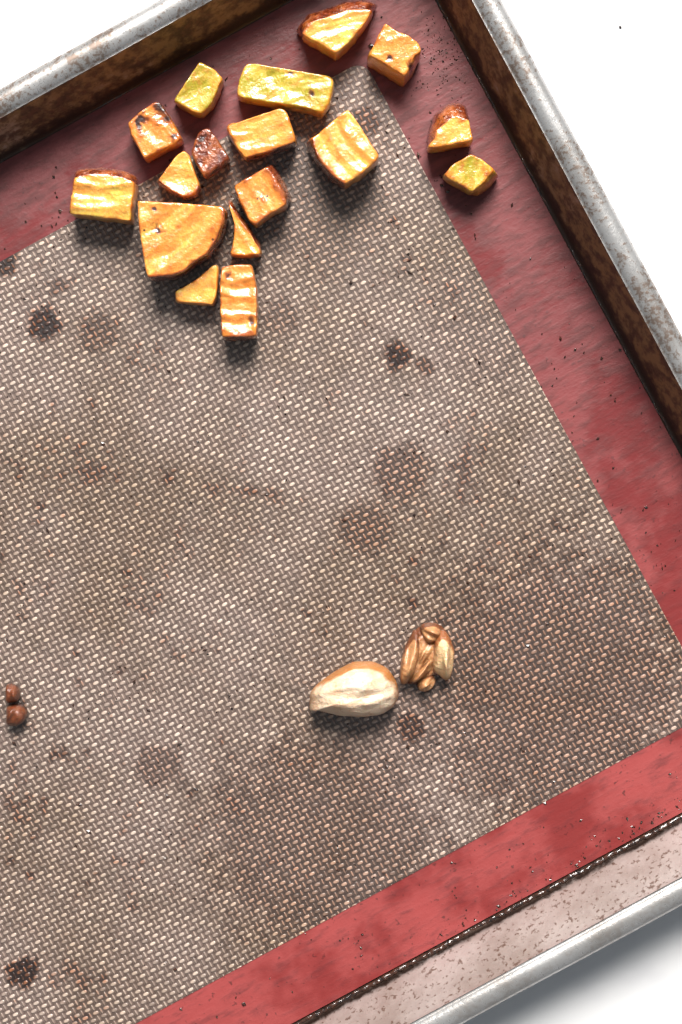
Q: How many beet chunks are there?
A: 17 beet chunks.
